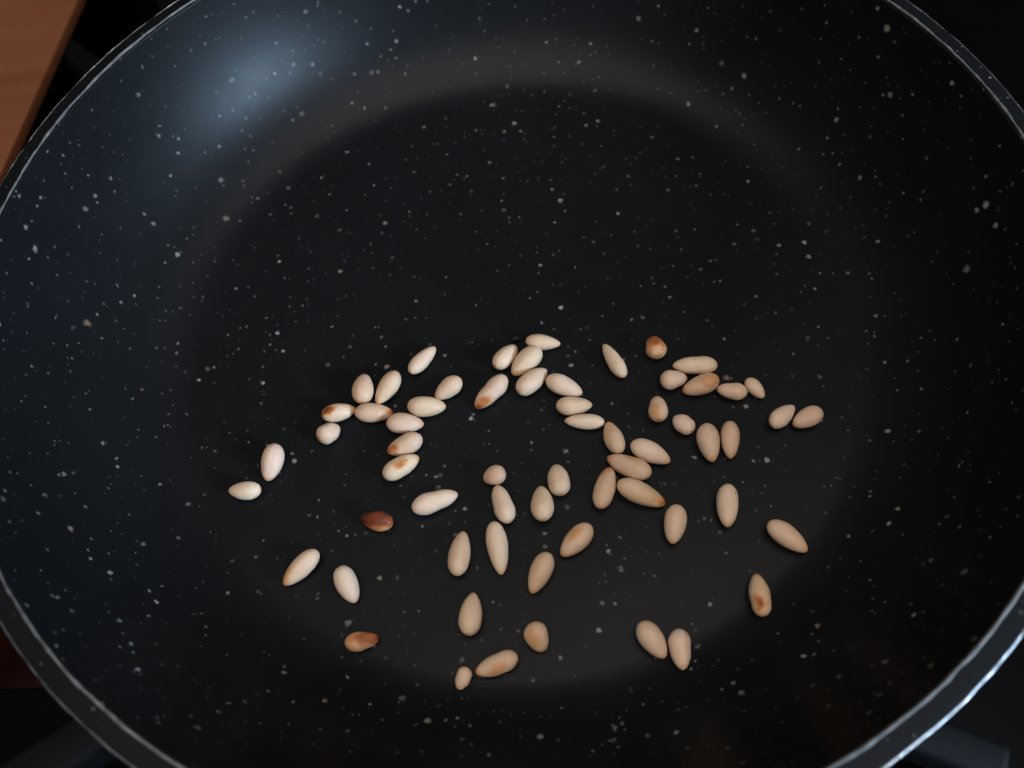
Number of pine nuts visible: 62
